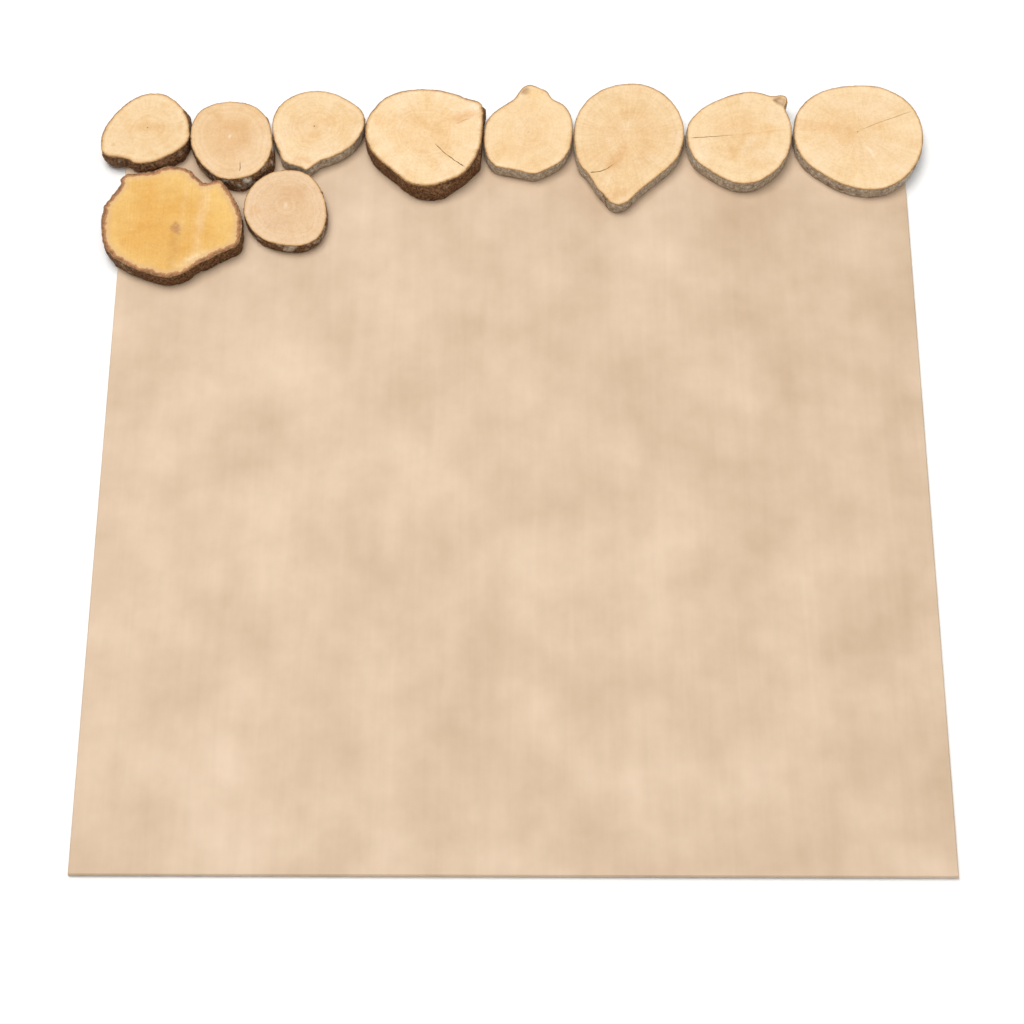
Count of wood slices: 10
